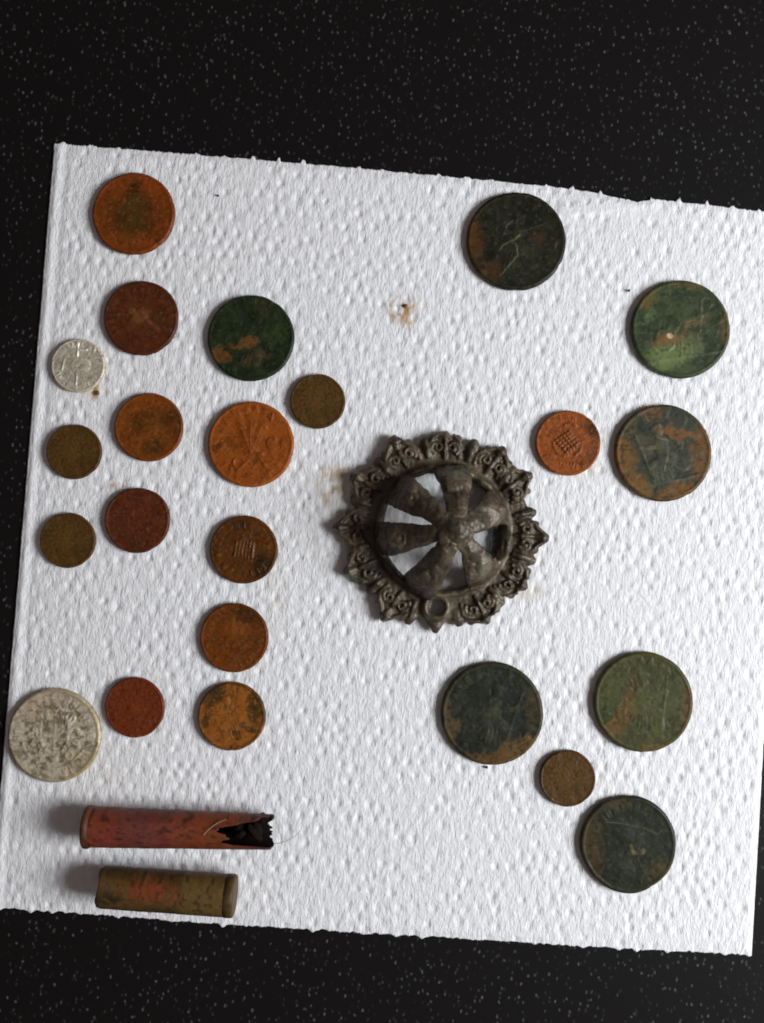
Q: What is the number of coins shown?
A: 23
